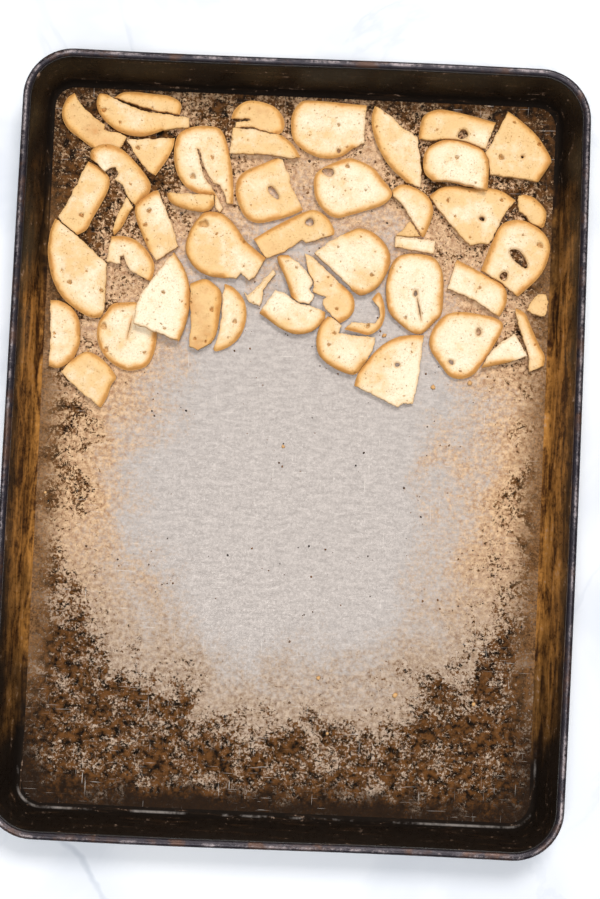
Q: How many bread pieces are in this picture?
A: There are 49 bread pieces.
